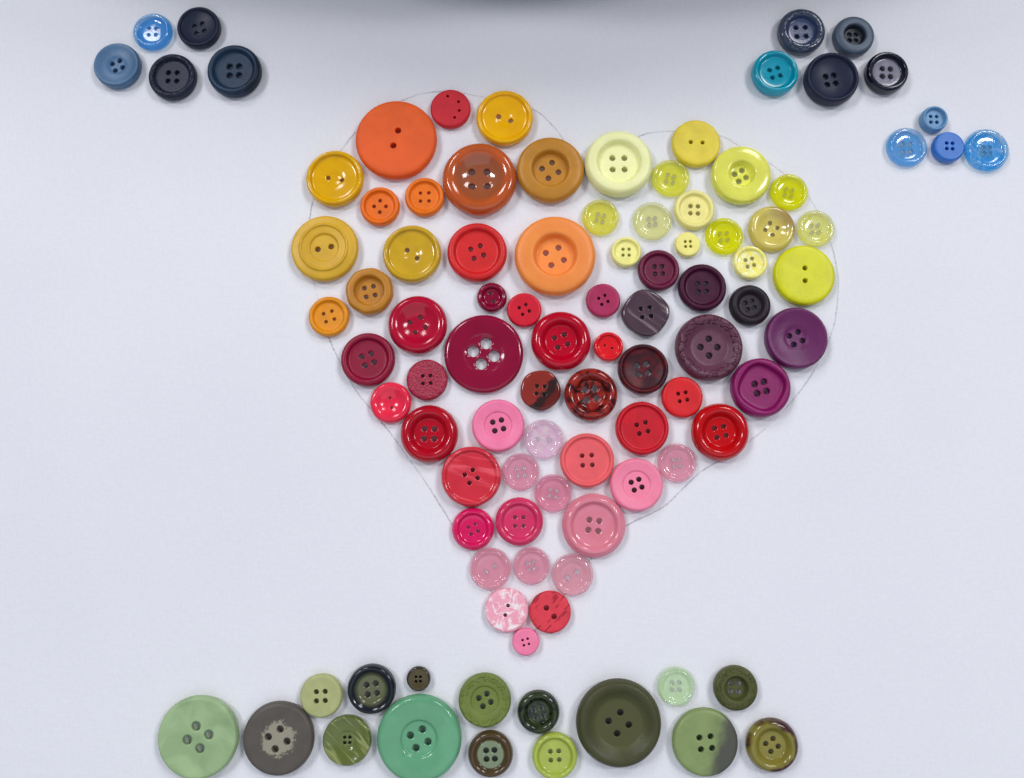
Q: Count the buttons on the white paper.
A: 100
